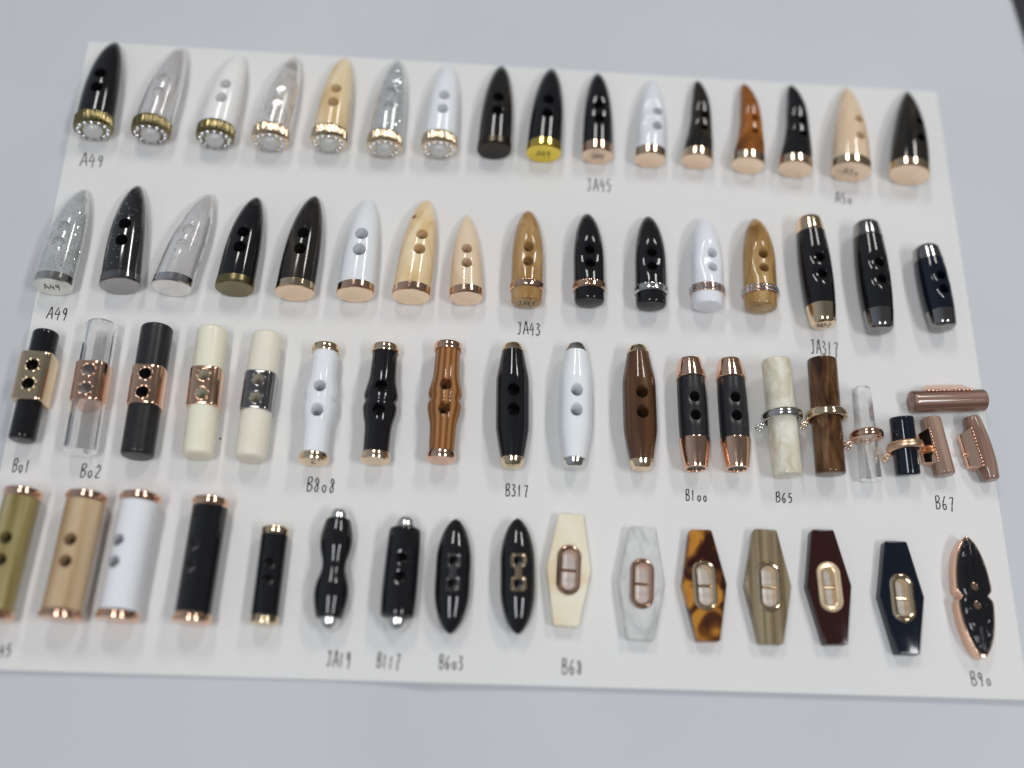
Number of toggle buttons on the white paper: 68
